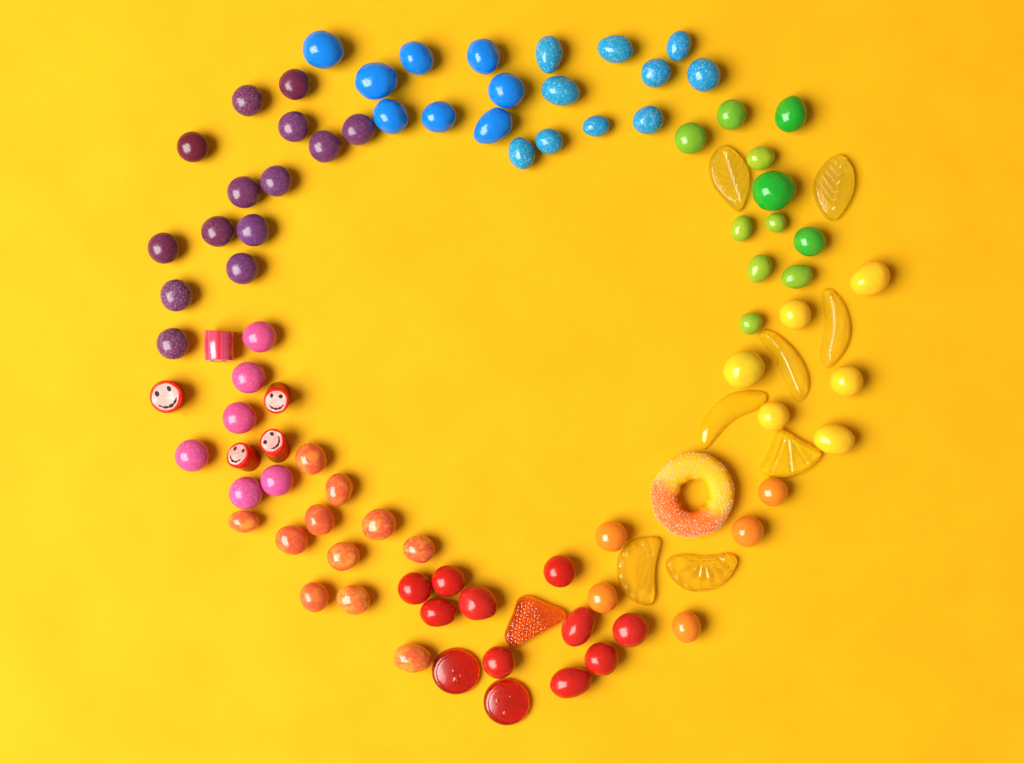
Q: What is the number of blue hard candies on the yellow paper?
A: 18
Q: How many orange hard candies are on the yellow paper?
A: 16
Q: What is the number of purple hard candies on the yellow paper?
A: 14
